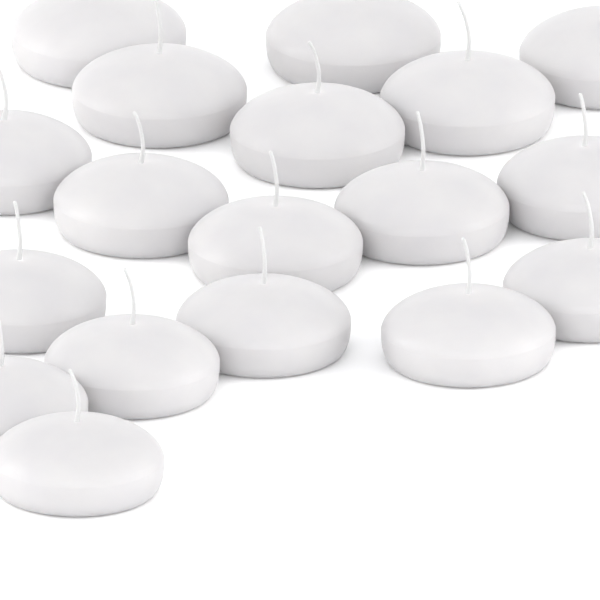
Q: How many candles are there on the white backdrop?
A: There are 18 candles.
